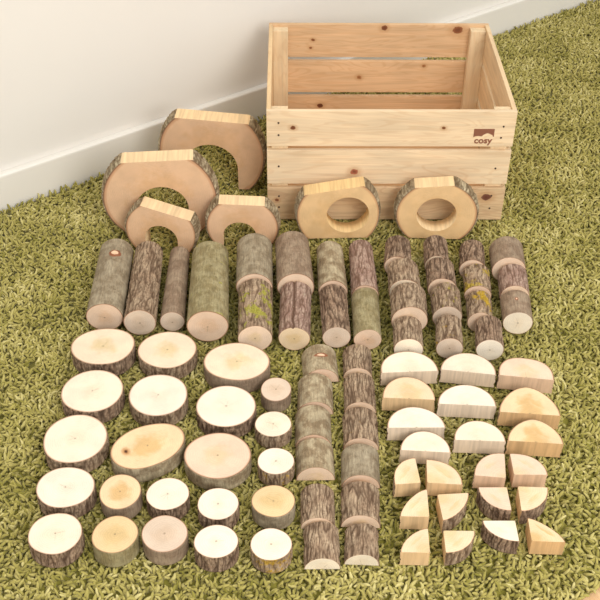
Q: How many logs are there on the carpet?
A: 39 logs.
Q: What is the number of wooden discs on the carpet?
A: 22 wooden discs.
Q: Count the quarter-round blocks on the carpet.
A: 12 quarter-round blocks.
